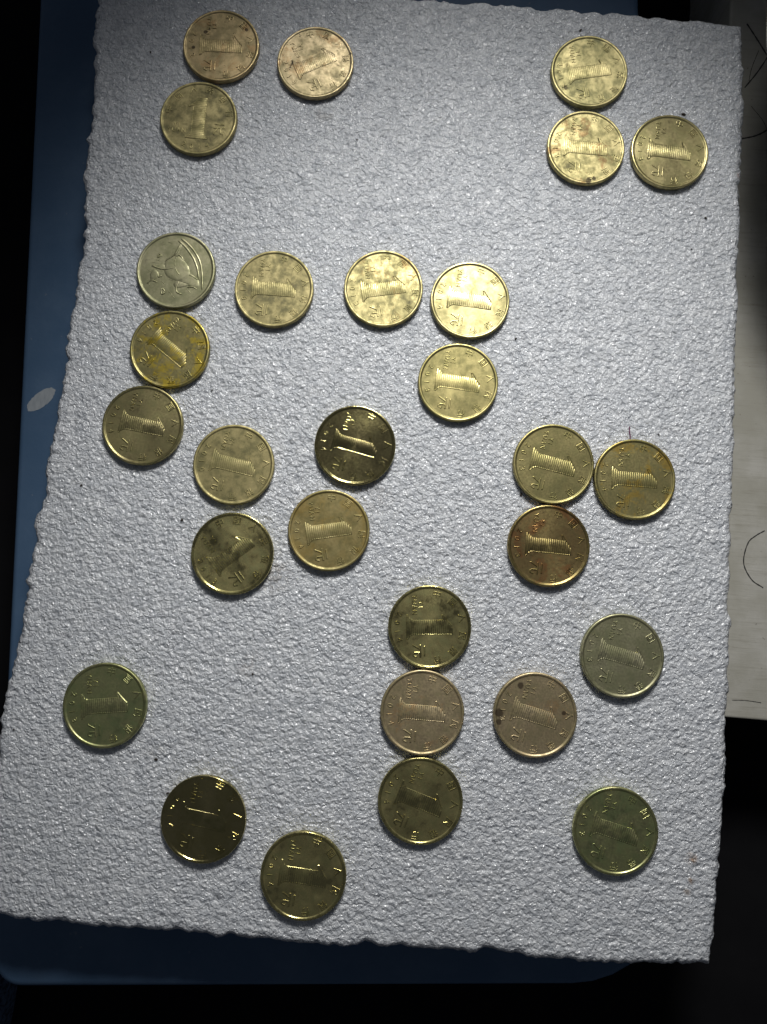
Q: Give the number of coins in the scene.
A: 29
